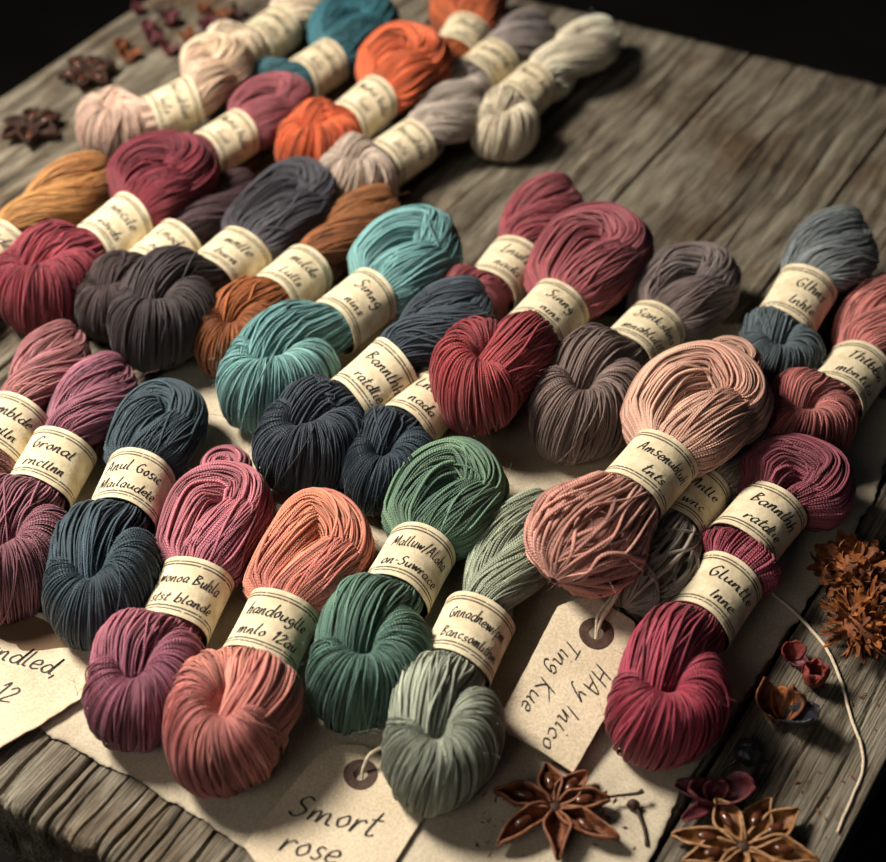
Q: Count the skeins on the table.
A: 32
